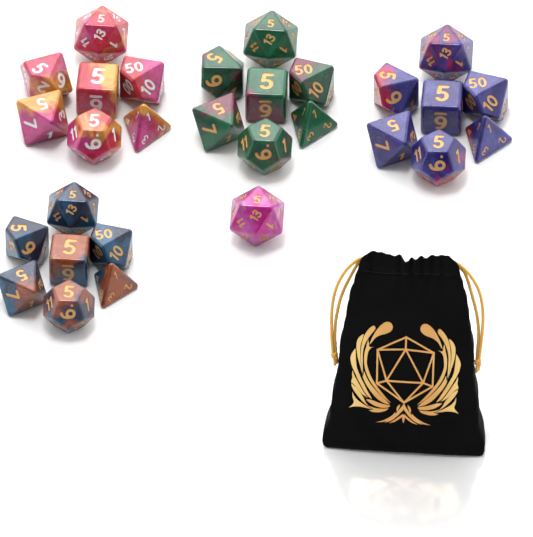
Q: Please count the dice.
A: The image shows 29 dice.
